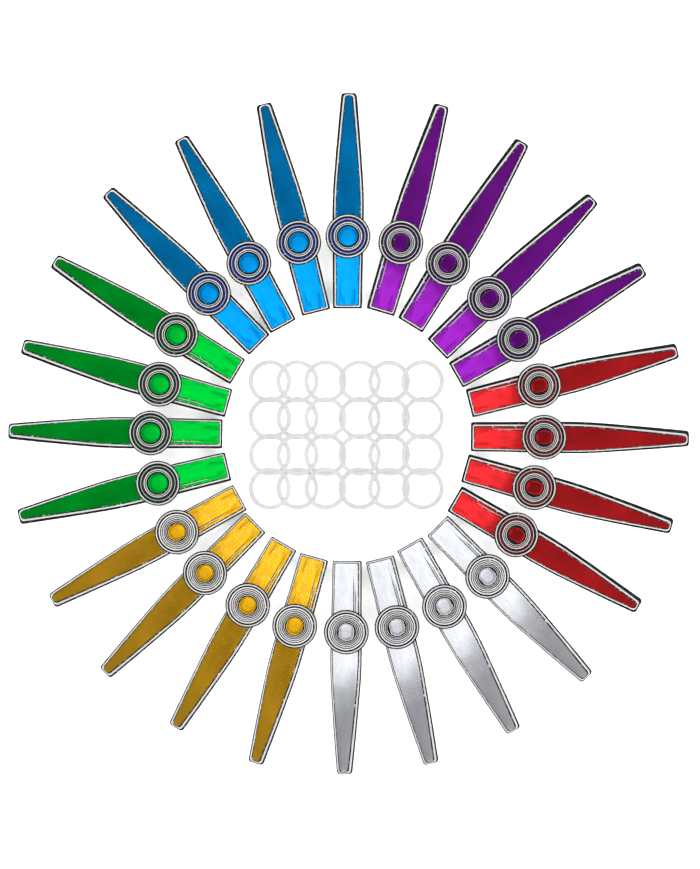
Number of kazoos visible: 24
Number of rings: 24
